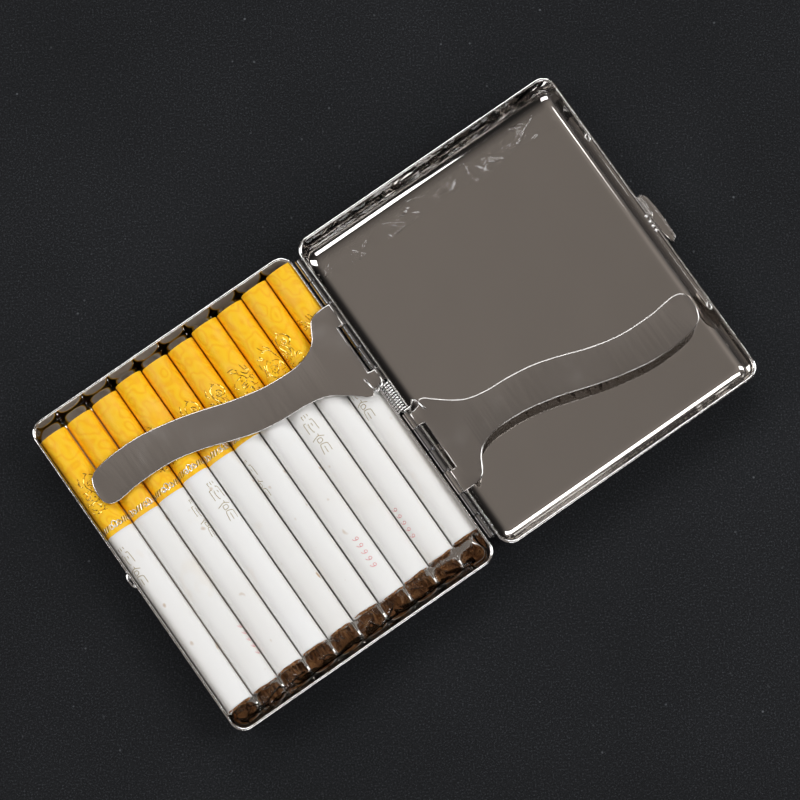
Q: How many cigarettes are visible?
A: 10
